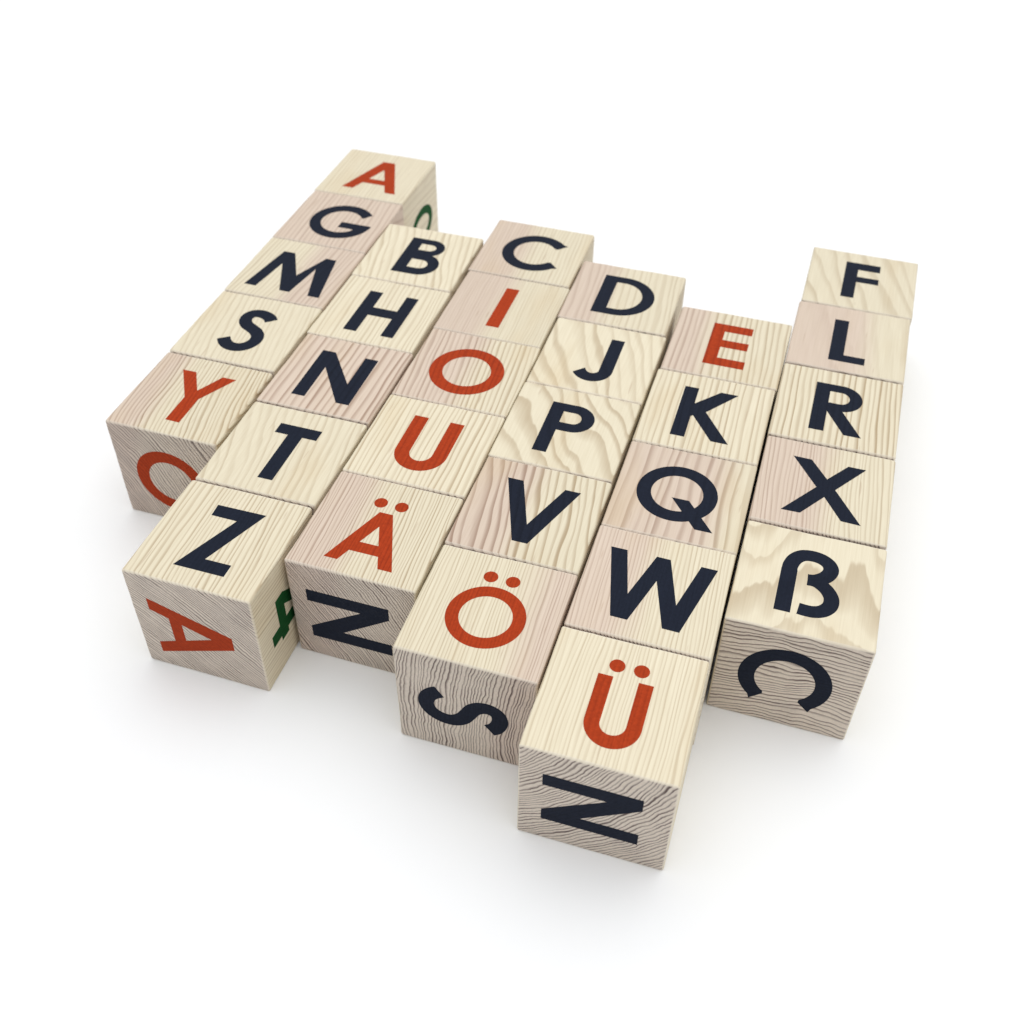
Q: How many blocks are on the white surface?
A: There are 30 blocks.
